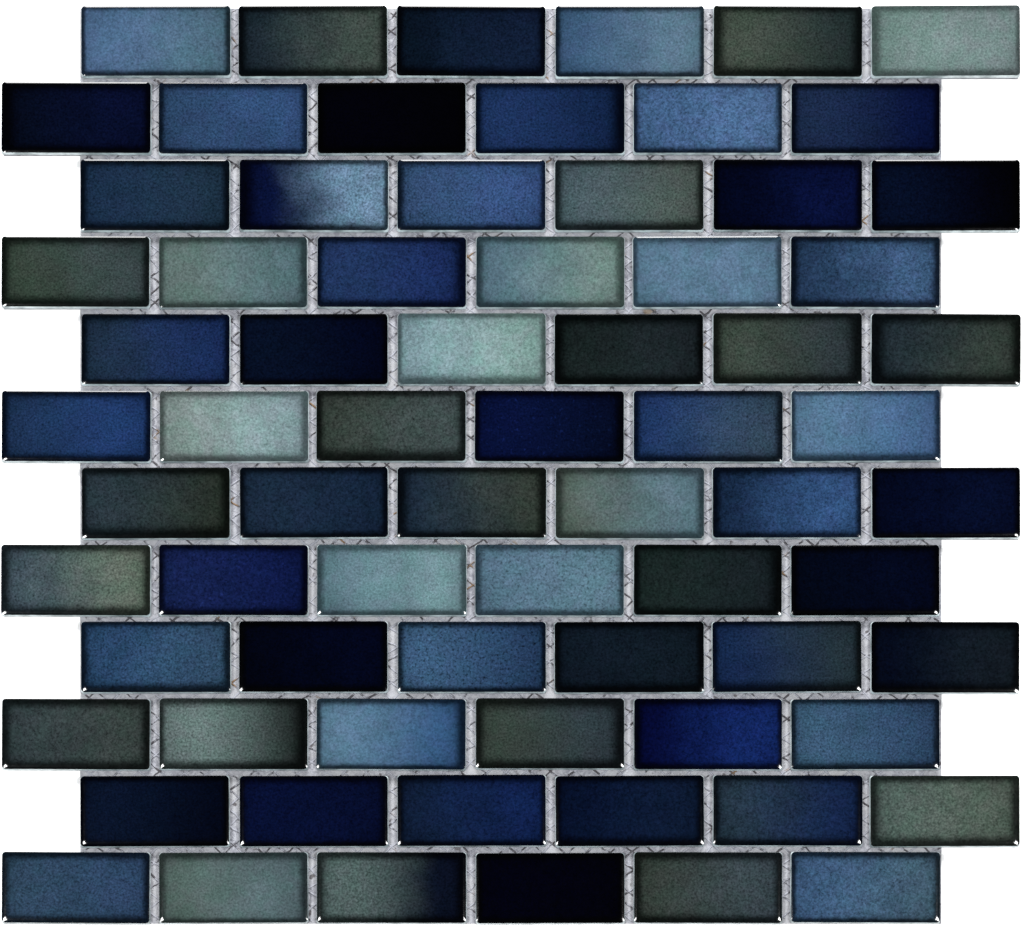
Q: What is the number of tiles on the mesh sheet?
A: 72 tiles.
